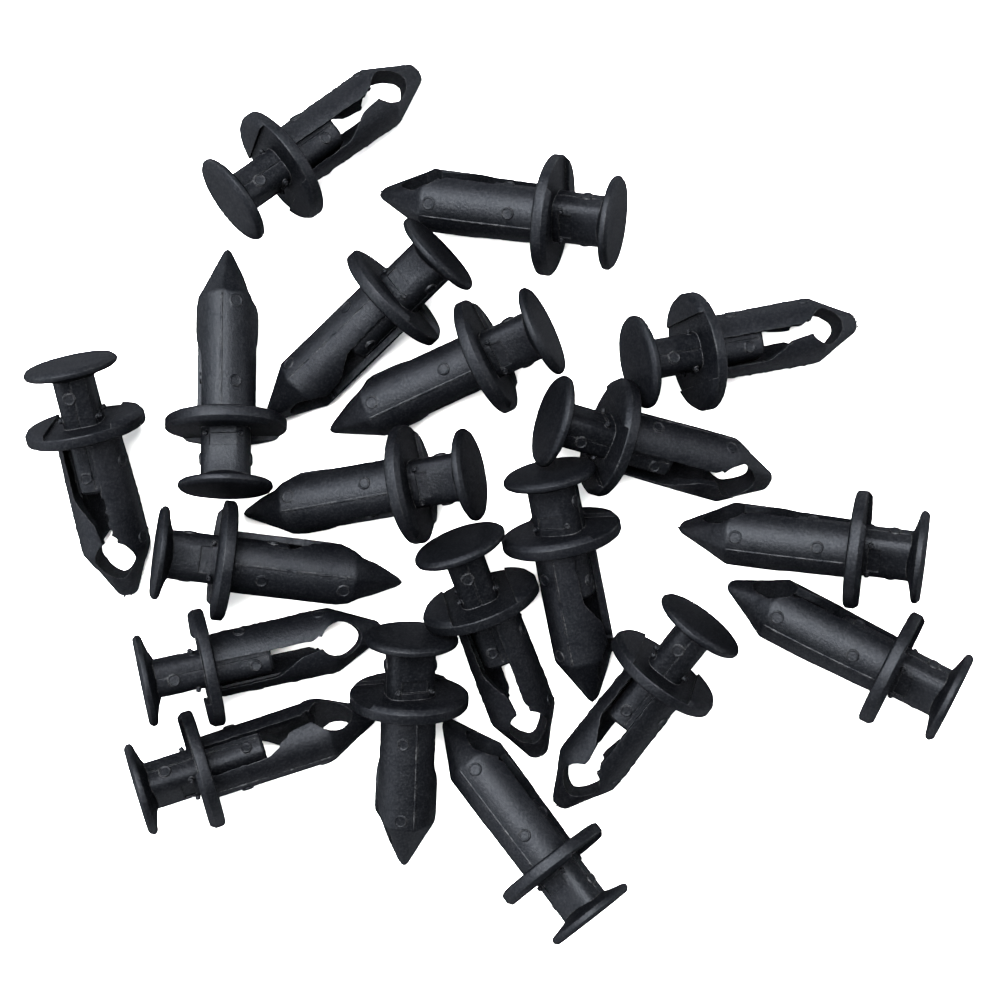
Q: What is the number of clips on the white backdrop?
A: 19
